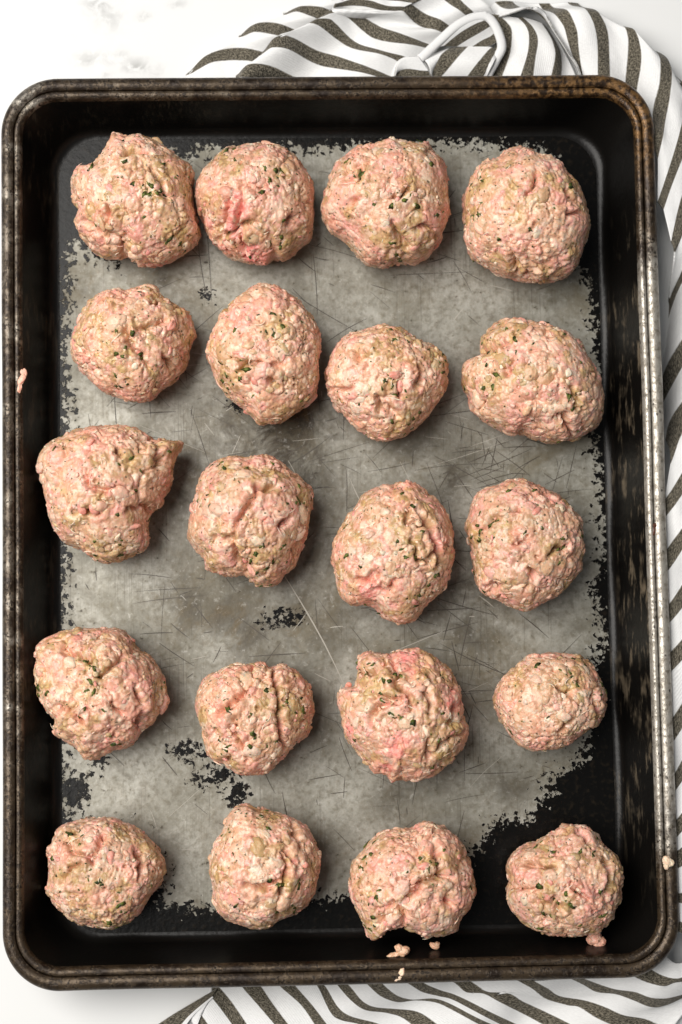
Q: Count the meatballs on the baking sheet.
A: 20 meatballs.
